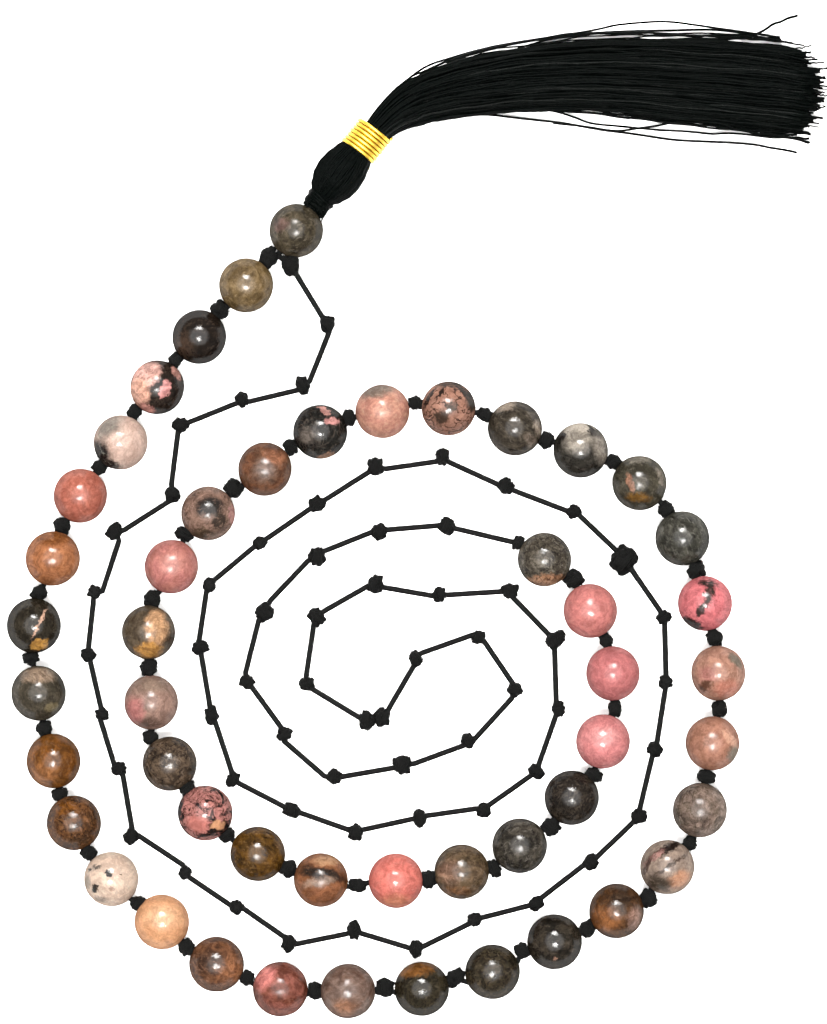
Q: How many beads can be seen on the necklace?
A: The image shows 49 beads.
